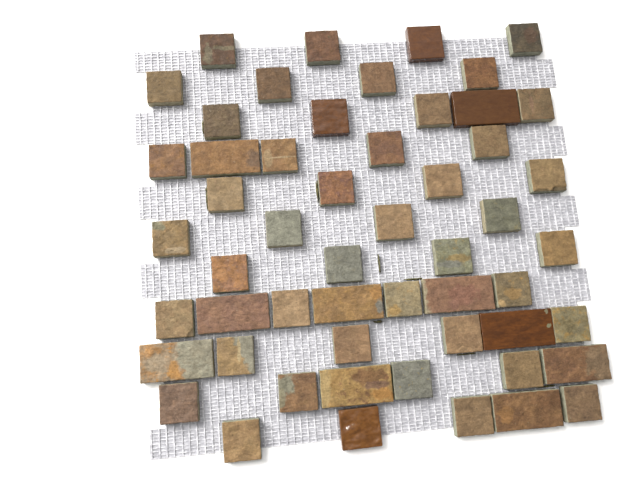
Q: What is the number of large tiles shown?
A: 10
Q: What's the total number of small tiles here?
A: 44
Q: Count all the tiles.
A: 54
